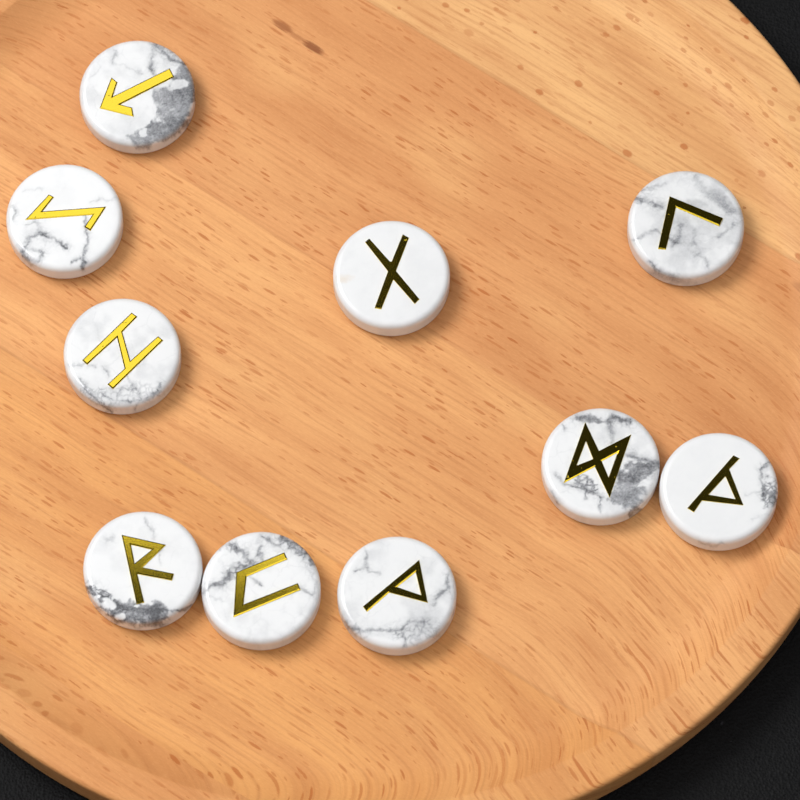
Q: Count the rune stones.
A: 10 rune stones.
